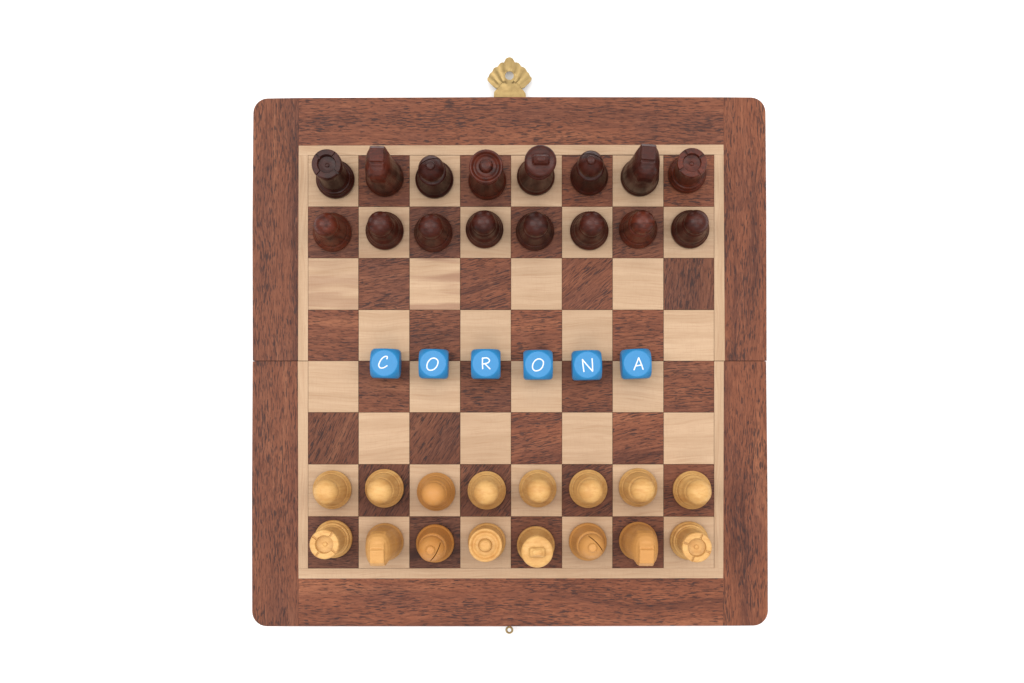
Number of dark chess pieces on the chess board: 16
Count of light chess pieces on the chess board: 16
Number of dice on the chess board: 6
